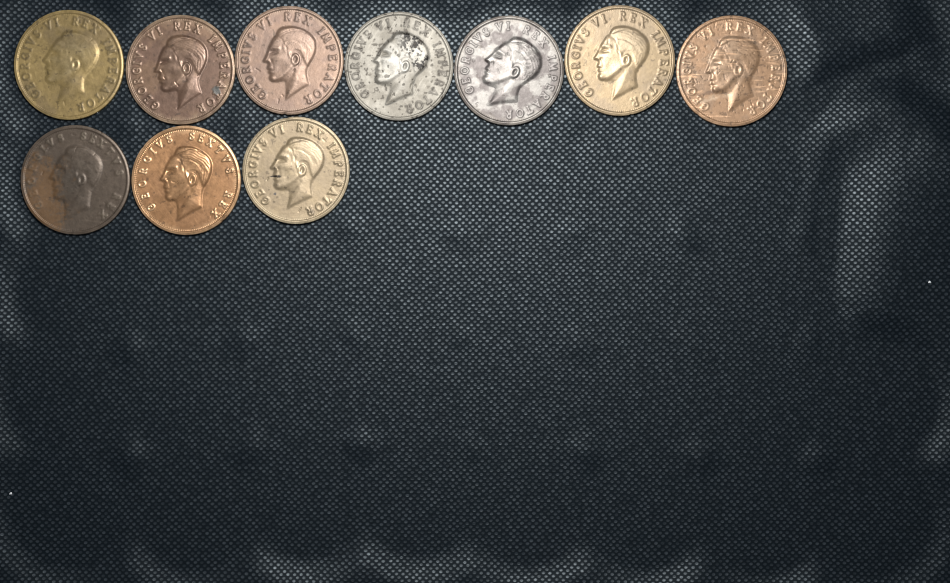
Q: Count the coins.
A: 10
